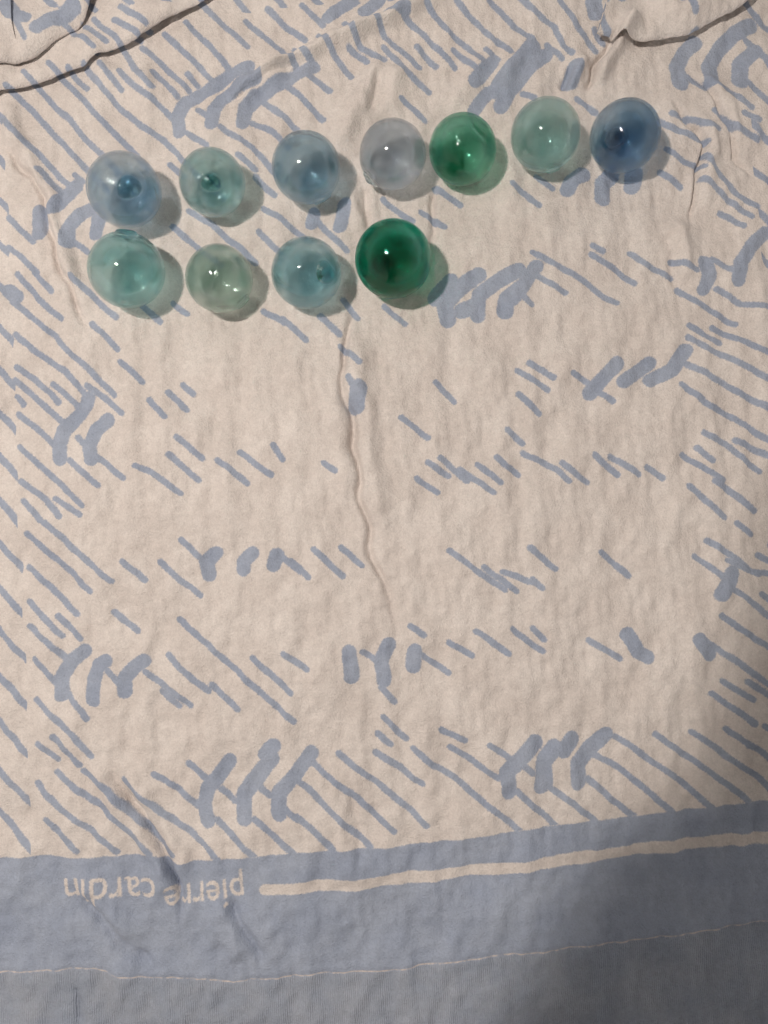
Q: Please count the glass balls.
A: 11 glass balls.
